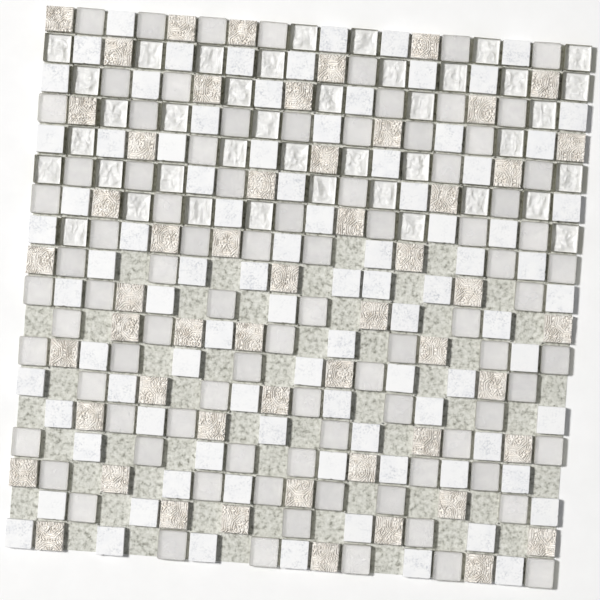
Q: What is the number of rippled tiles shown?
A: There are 40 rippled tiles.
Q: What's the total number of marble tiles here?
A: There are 90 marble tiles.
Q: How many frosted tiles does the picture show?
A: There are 88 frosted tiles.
